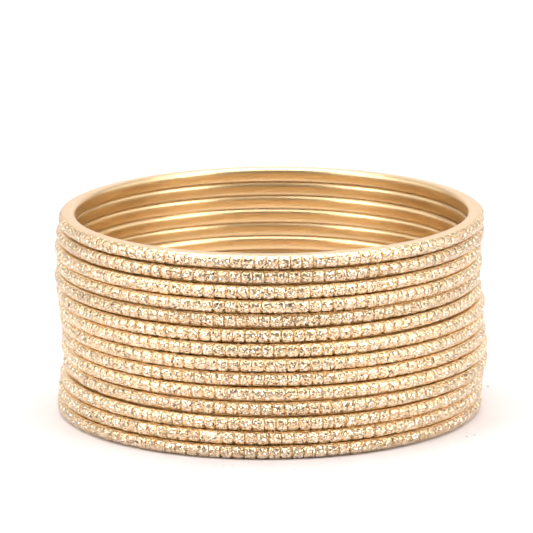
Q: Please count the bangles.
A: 14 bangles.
